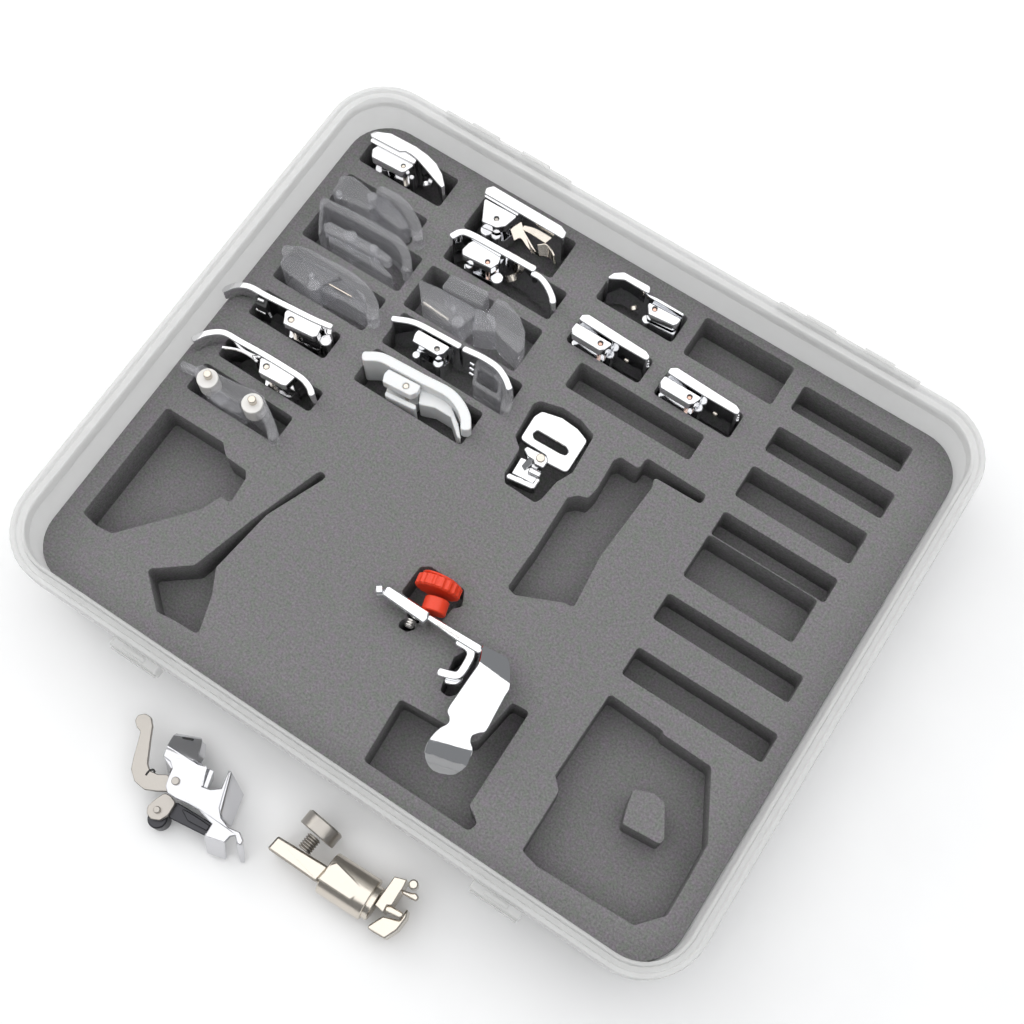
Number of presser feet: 16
